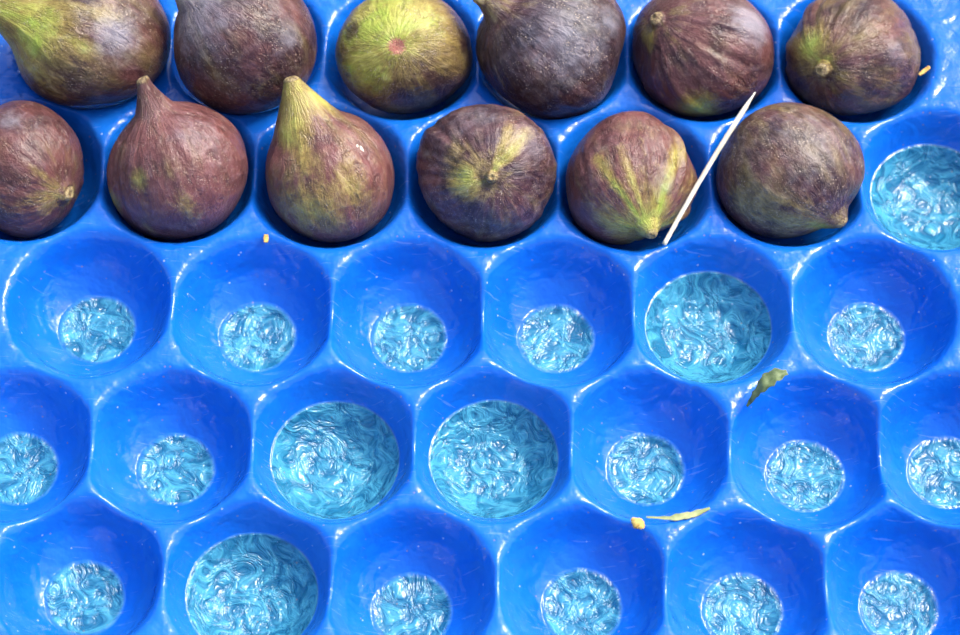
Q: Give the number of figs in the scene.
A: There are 12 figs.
